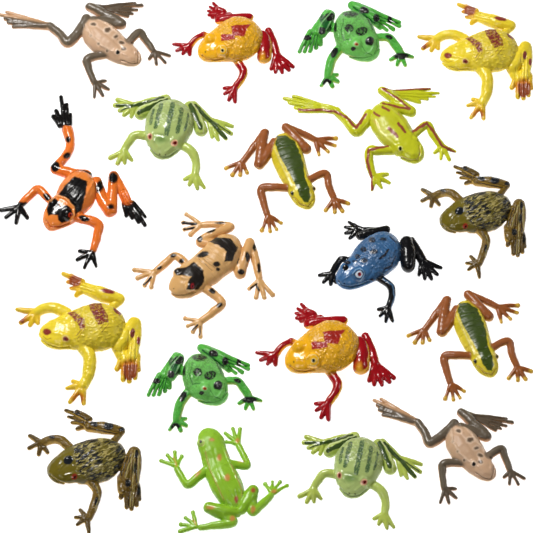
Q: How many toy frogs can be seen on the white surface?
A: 19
